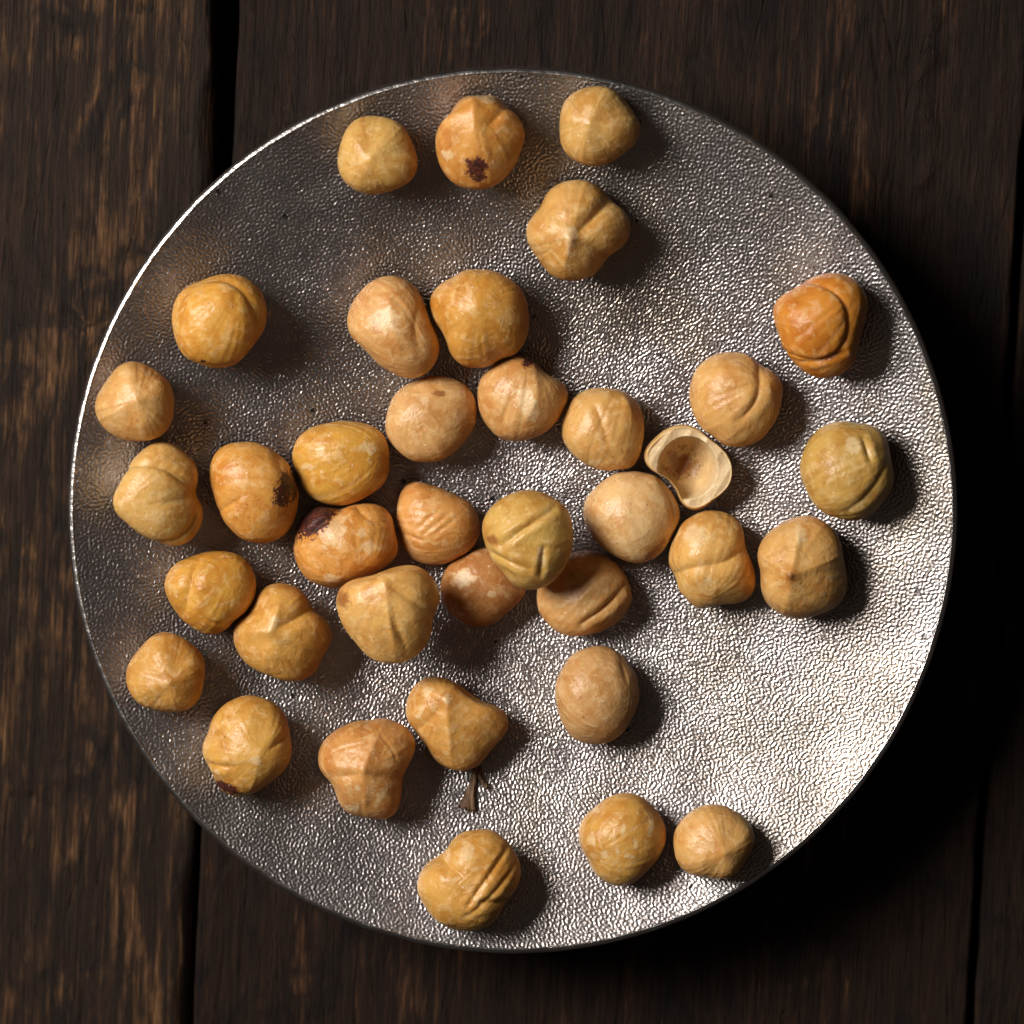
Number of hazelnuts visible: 37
